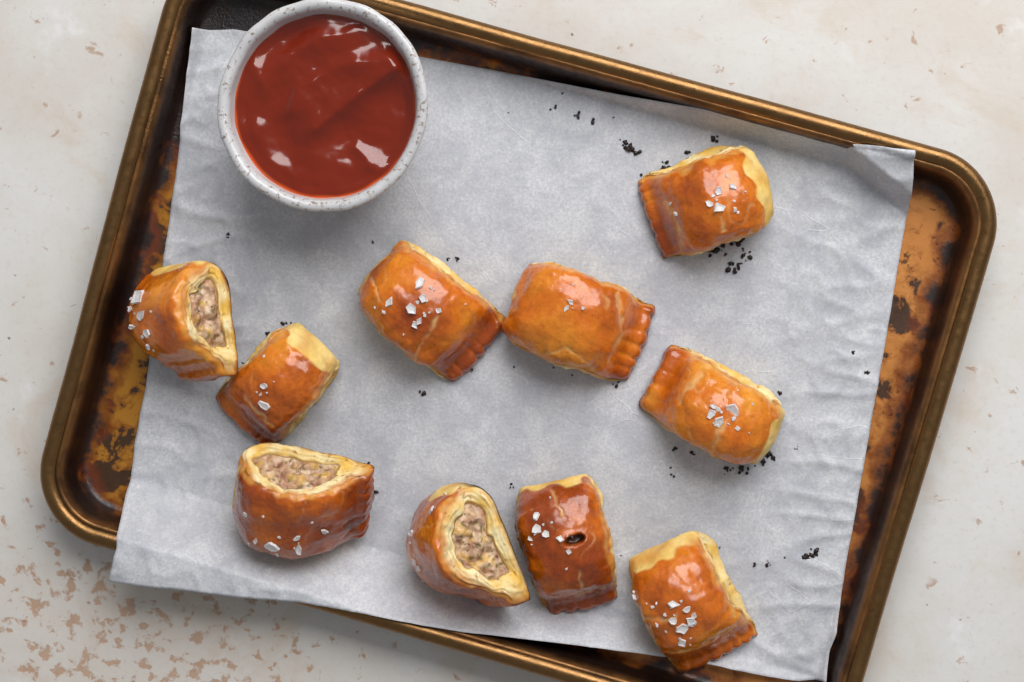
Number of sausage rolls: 10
